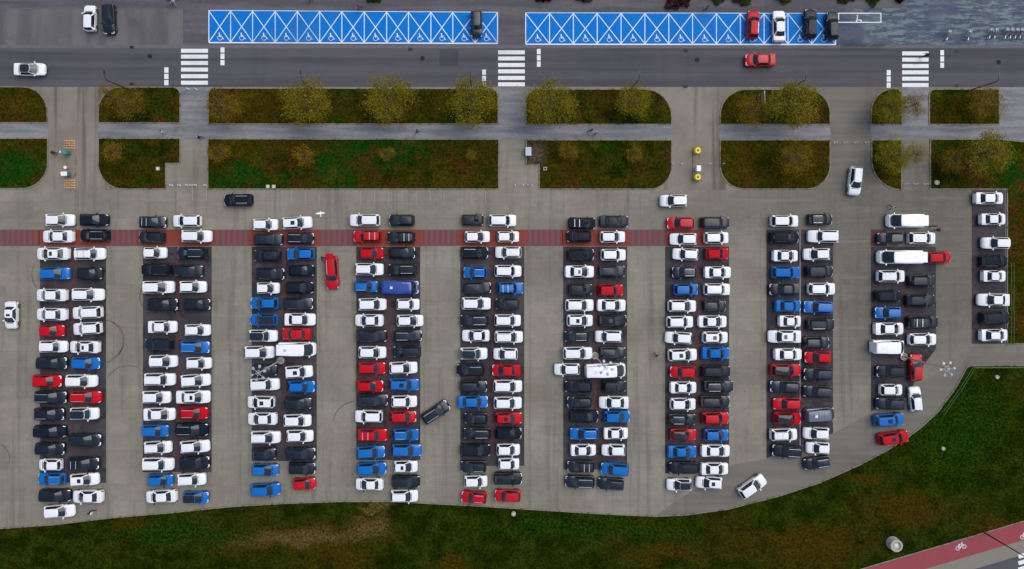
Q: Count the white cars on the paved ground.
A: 138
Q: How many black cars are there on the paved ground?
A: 105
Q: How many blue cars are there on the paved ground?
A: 34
